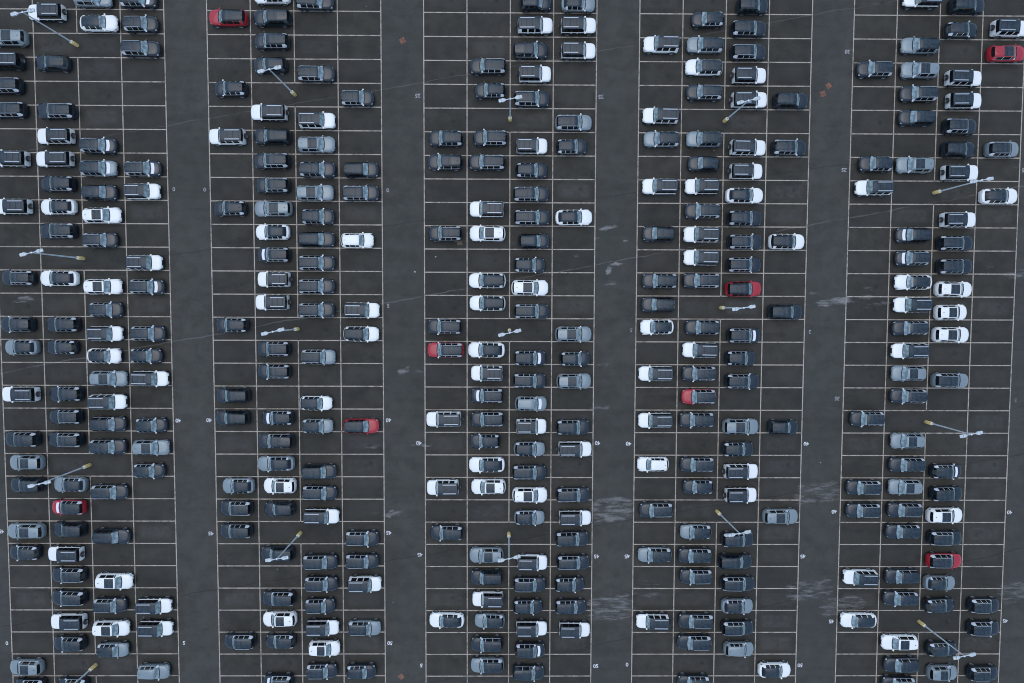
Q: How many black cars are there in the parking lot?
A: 192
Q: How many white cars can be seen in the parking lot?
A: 106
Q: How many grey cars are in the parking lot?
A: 49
